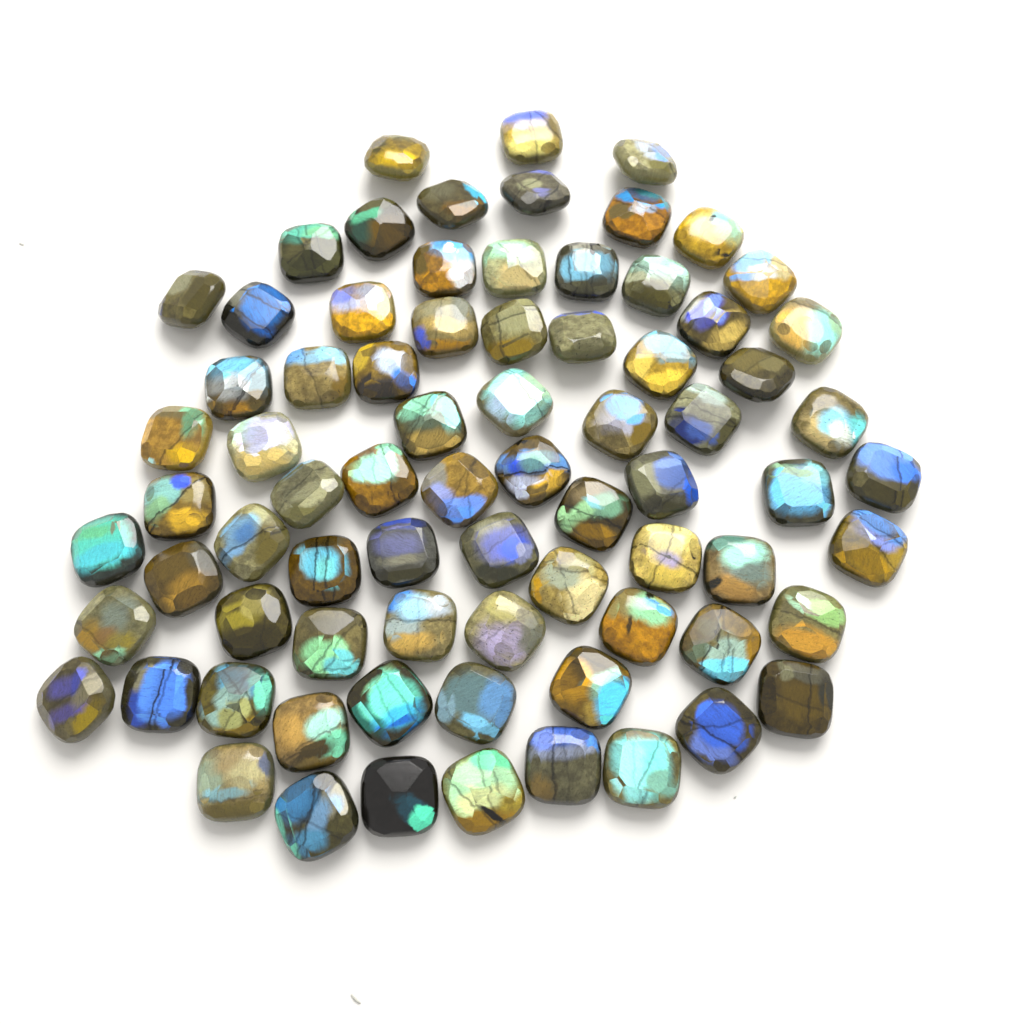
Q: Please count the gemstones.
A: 76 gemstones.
